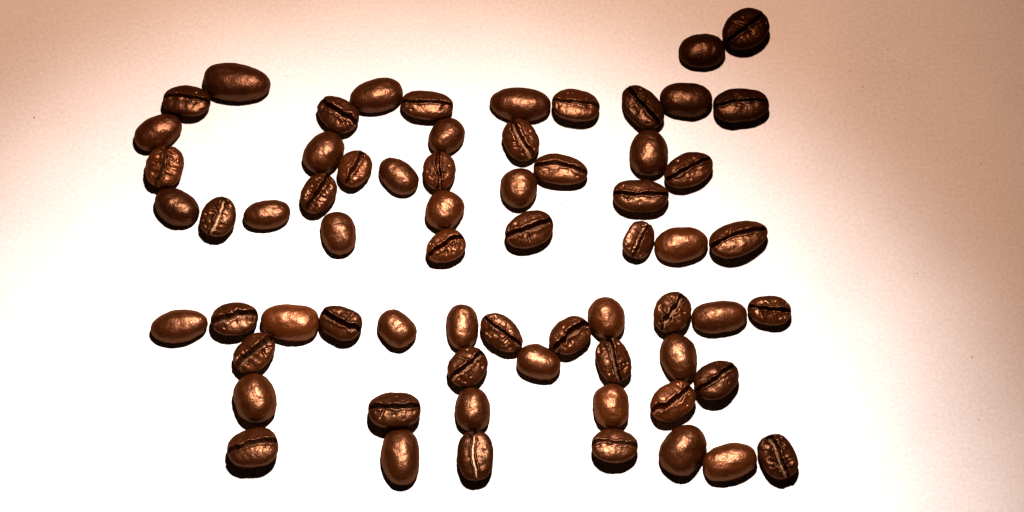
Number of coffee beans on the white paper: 66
